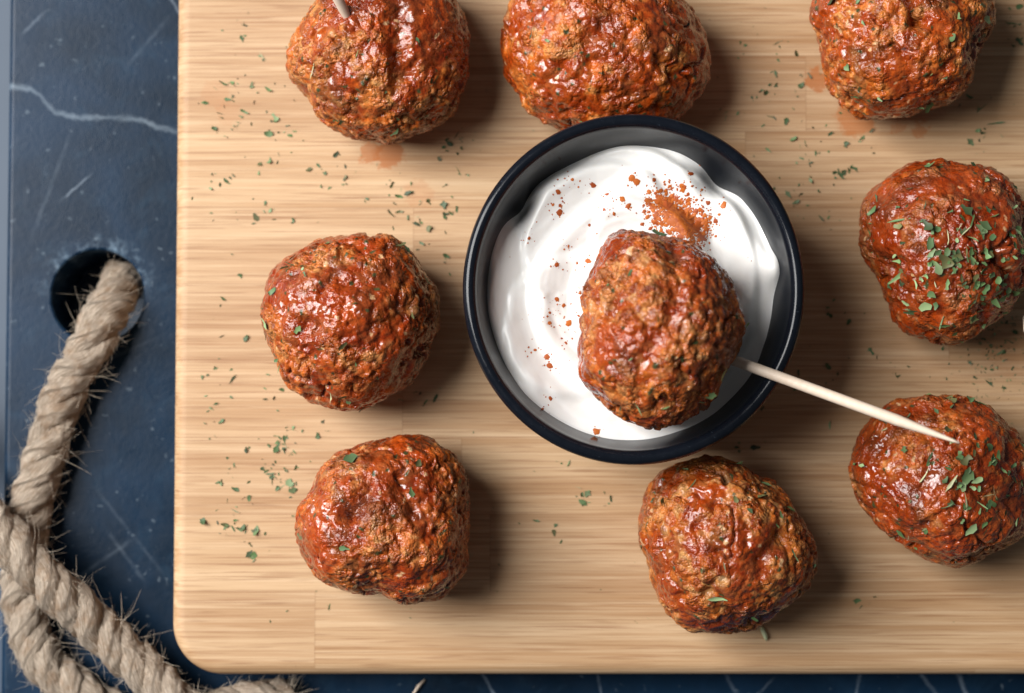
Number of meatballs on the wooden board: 9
